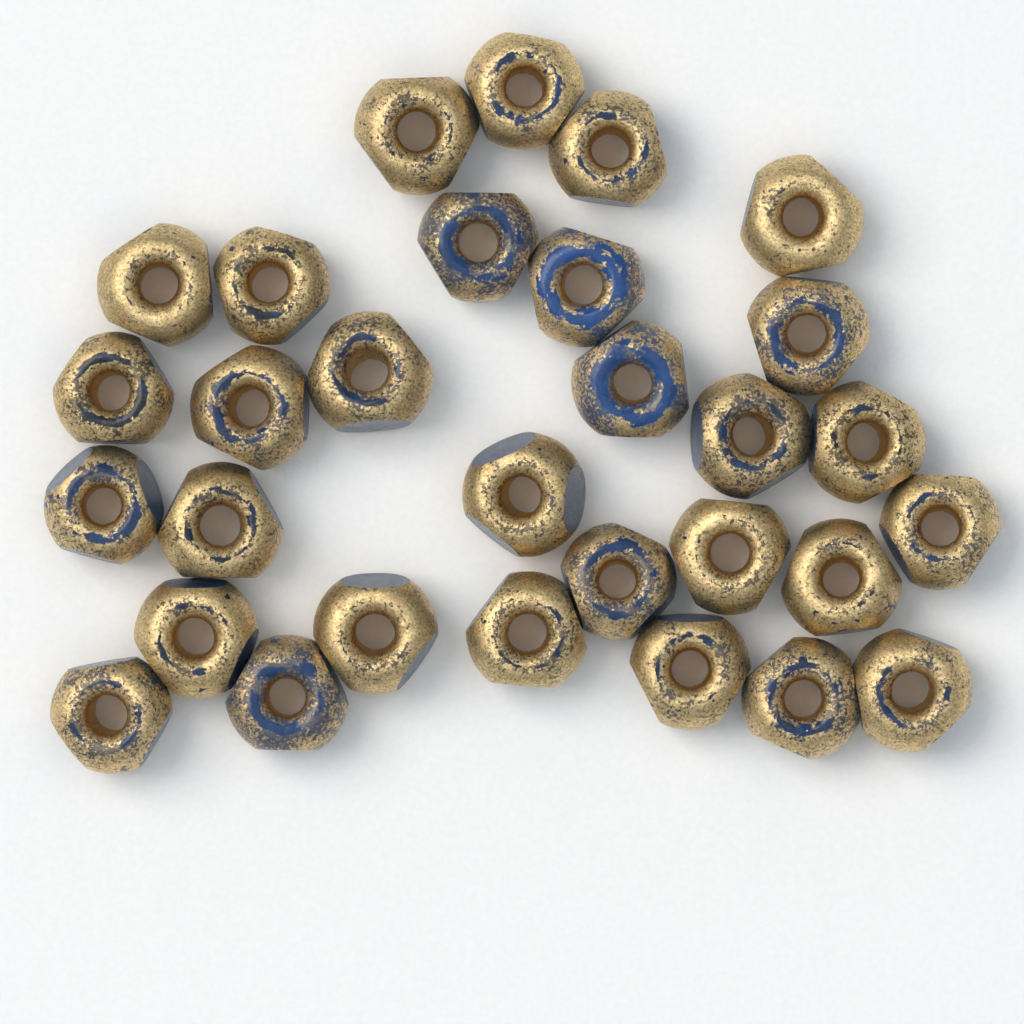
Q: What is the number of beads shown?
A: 30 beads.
